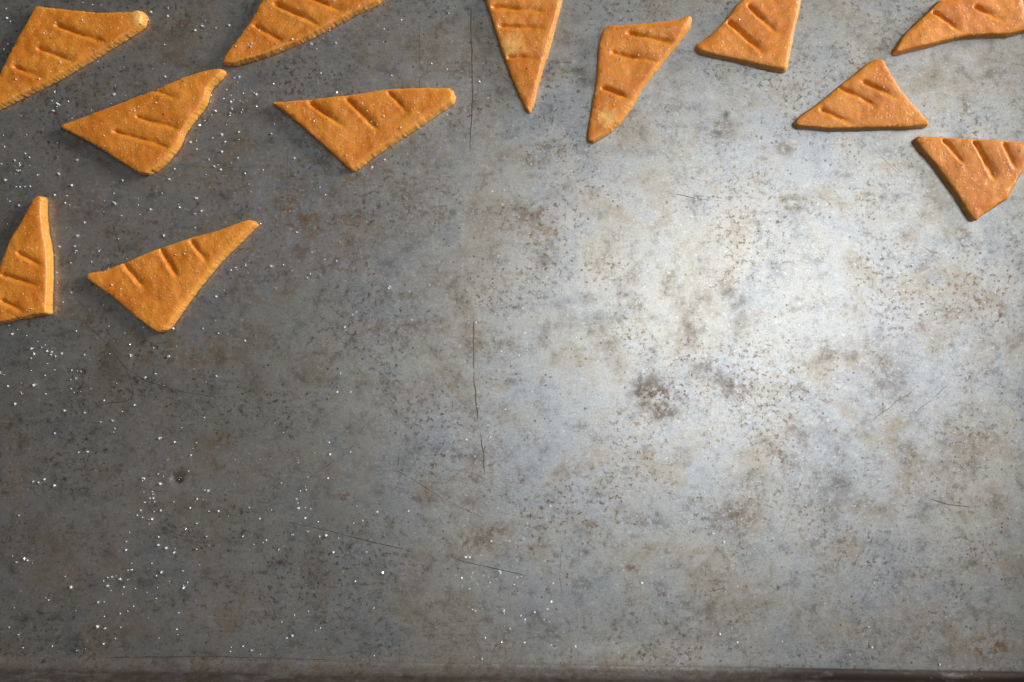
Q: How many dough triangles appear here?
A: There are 12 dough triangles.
